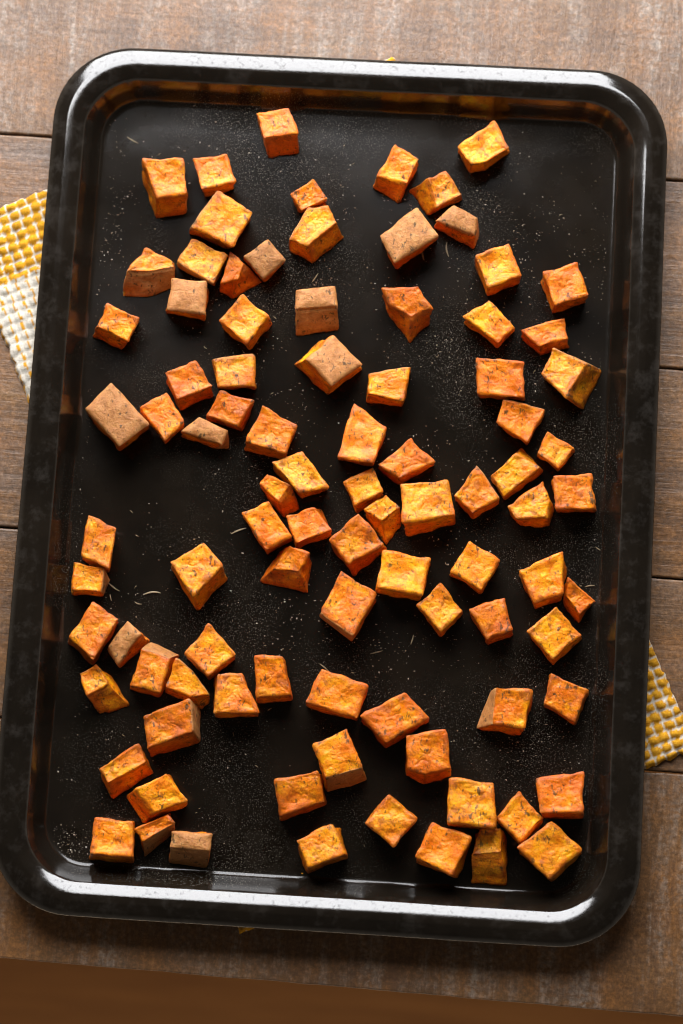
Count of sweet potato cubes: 92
